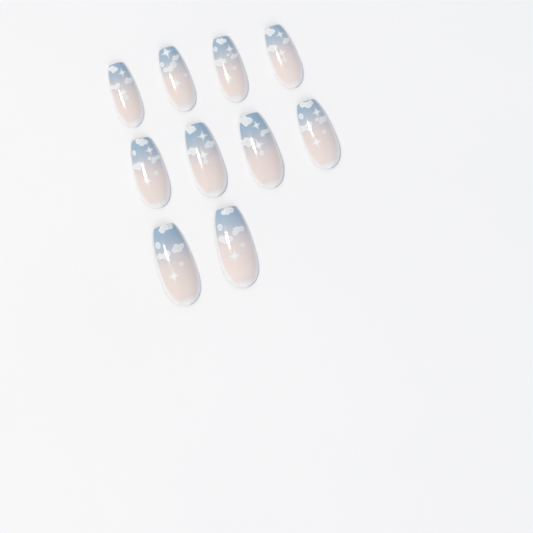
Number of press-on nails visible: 10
